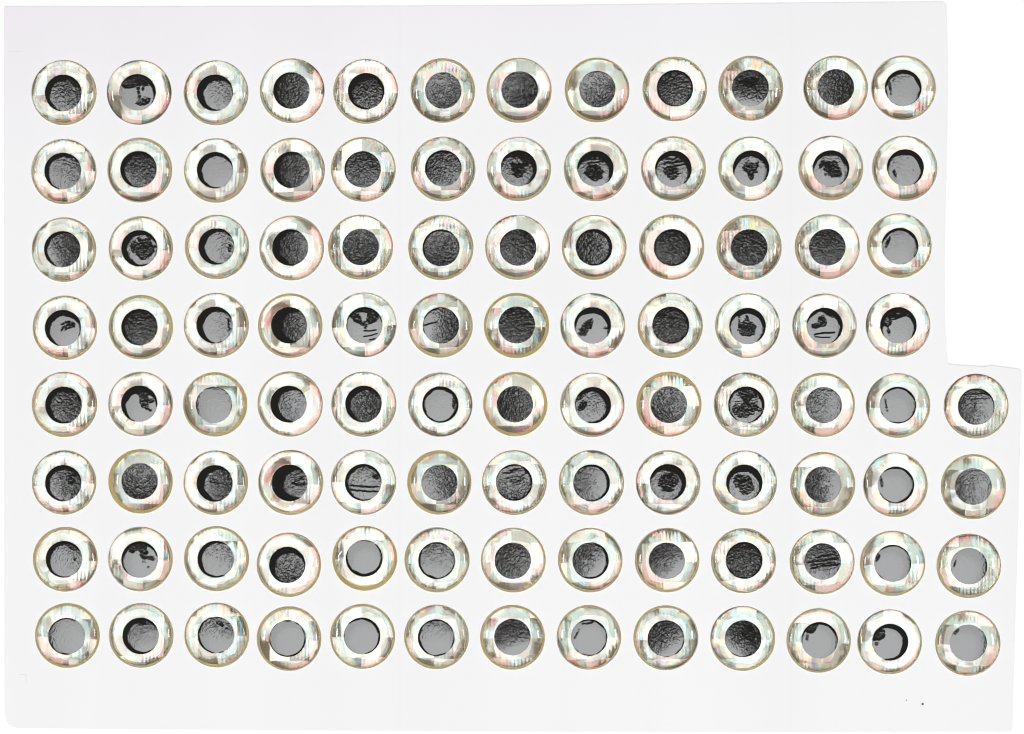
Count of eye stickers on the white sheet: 100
